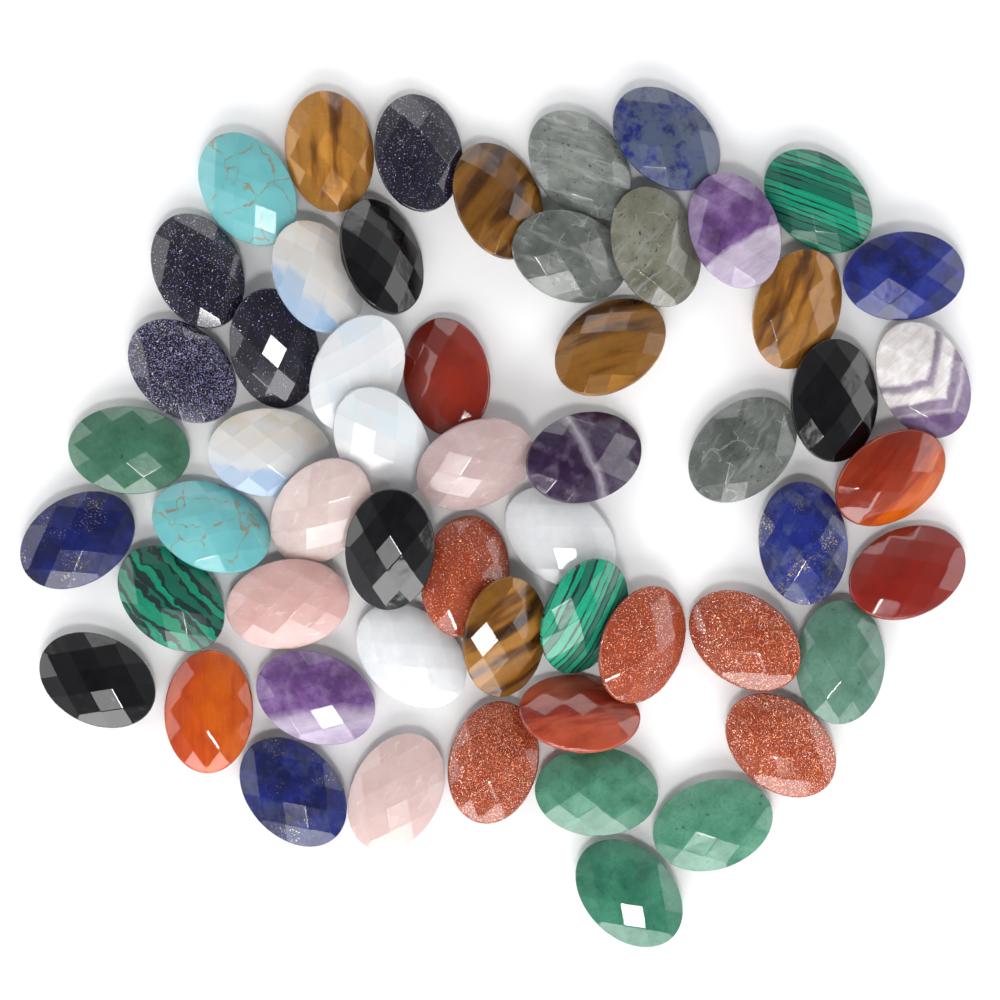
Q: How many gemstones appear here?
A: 56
